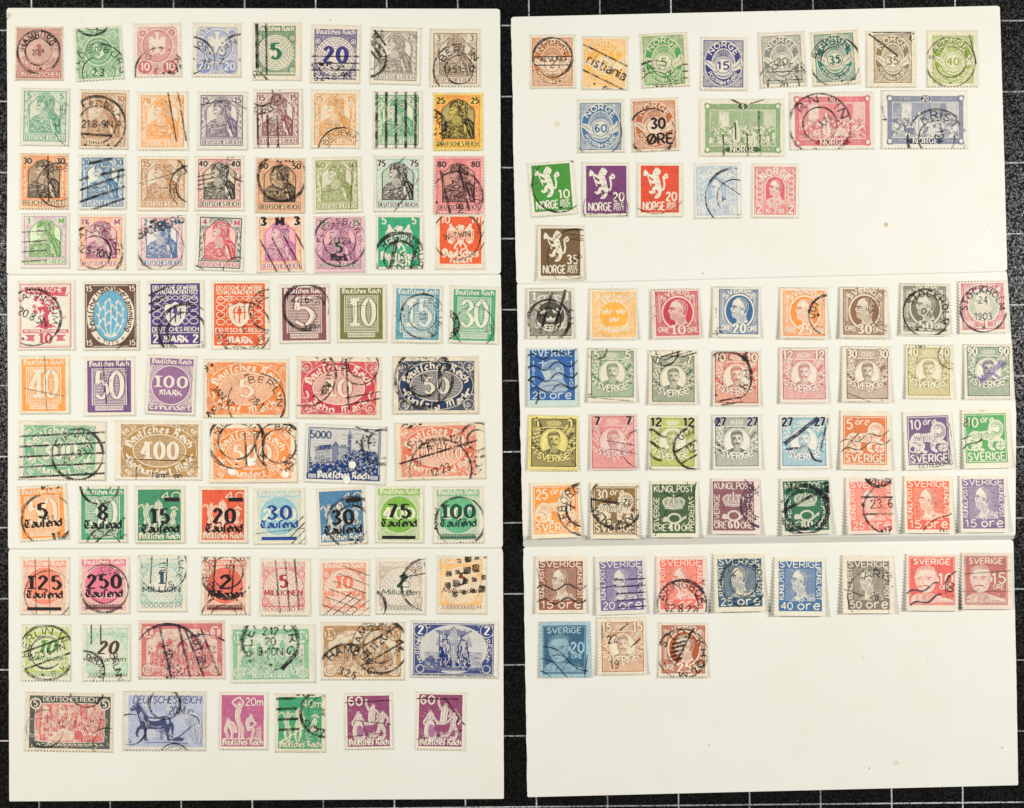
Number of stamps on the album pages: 141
